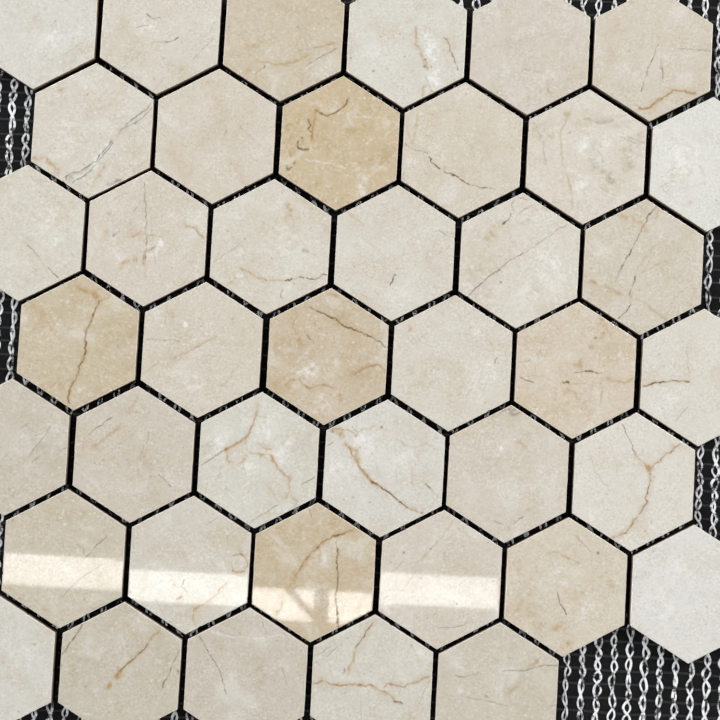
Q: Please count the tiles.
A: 41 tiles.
